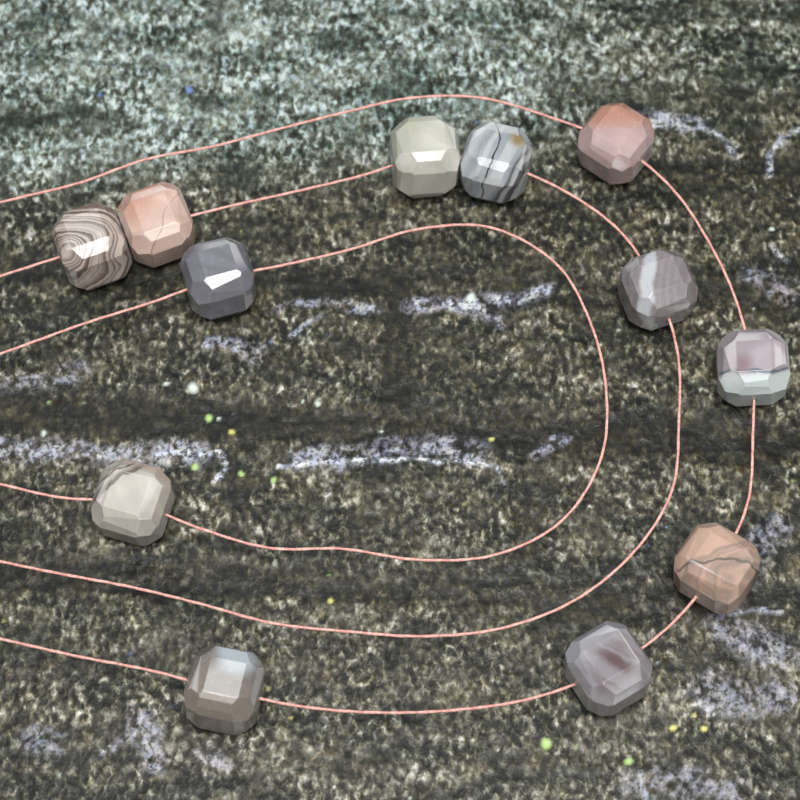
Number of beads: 12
